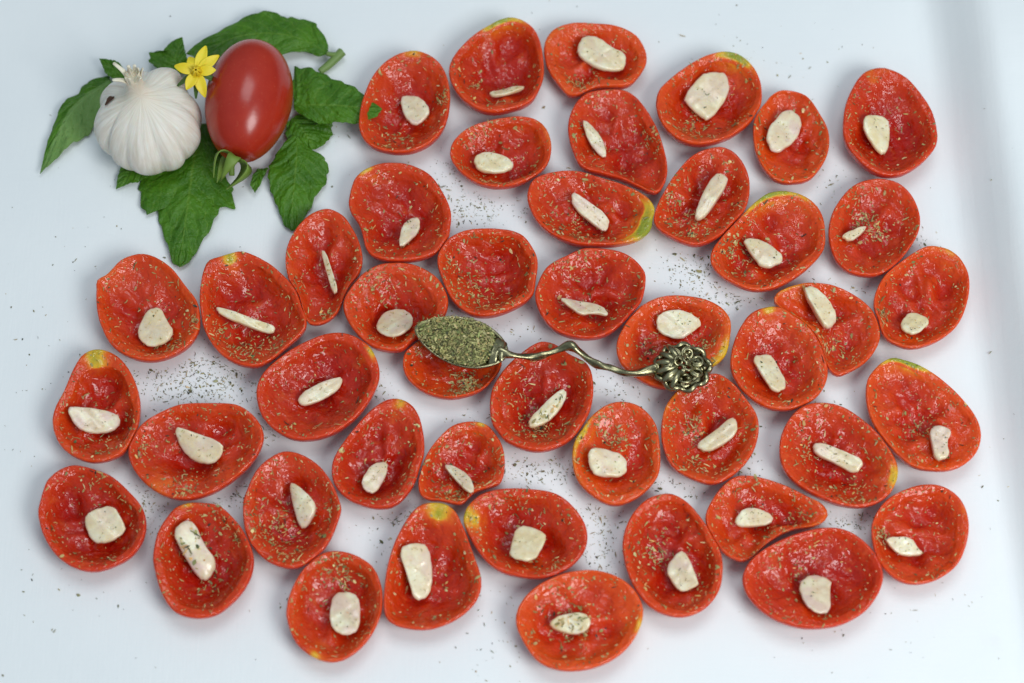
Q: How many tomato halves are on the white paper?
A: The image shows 45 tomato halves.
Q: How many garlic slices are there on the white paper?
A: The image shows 43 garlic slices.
